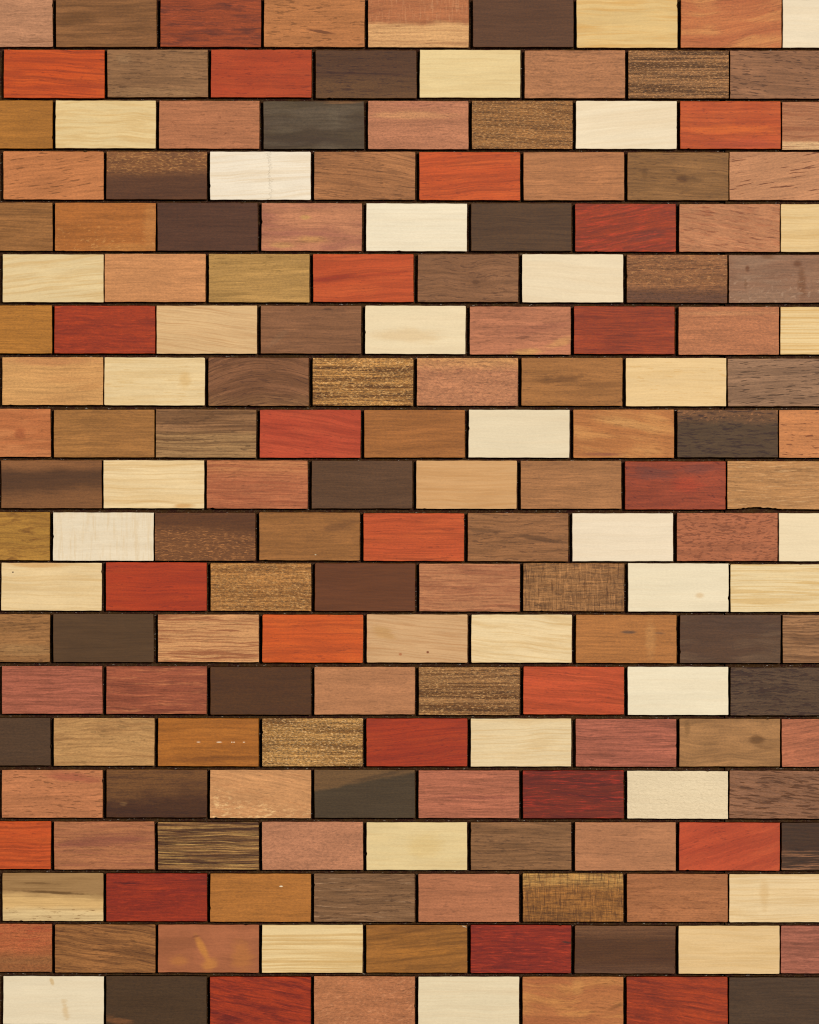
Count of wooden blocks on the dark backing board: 170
